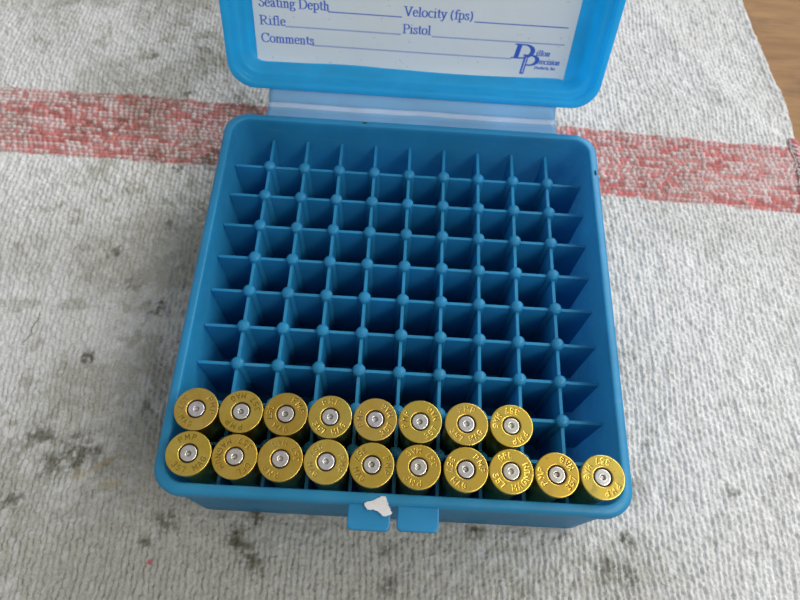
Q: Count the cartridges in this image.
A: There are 18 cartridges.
